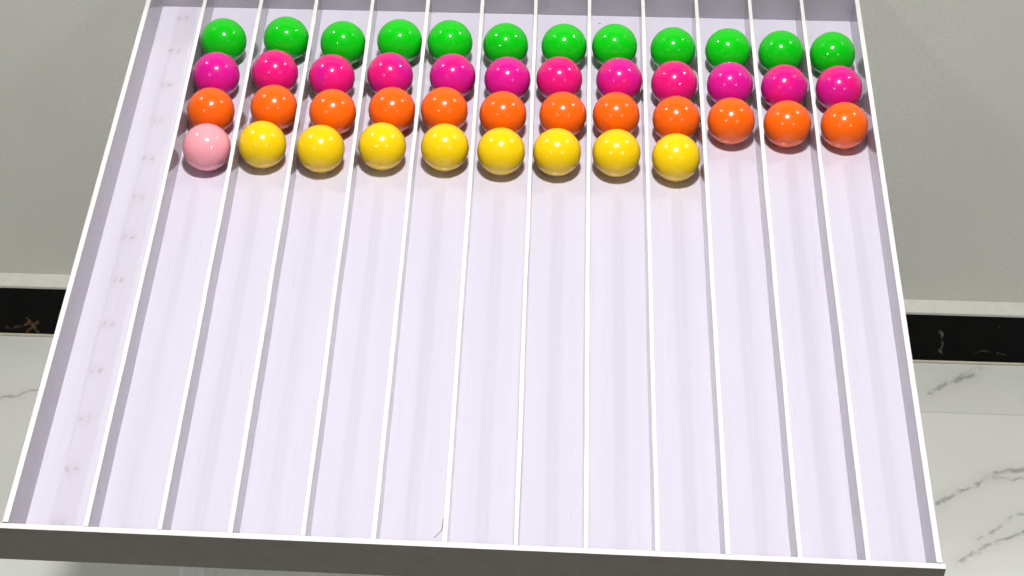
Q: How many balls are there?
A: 45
